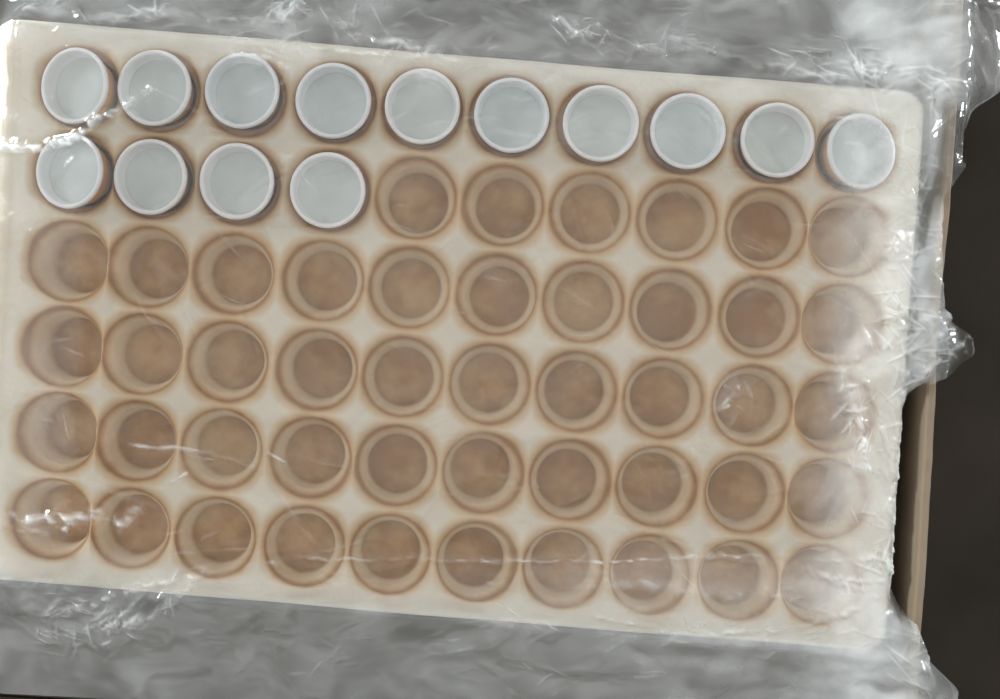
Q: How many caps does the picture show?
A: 14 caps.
